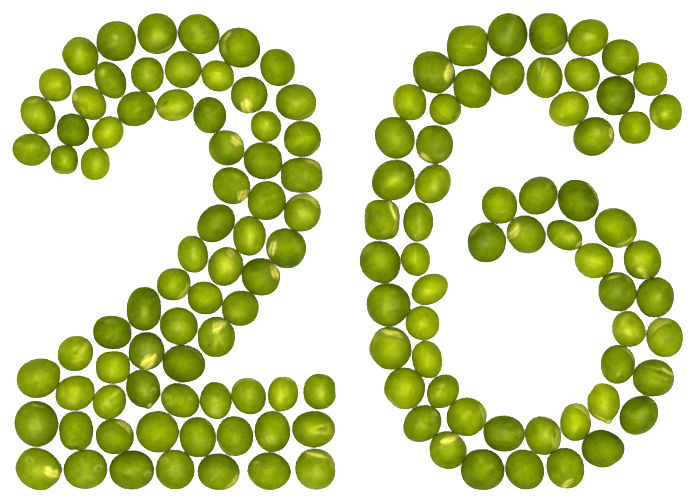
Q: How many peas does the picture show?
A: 132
